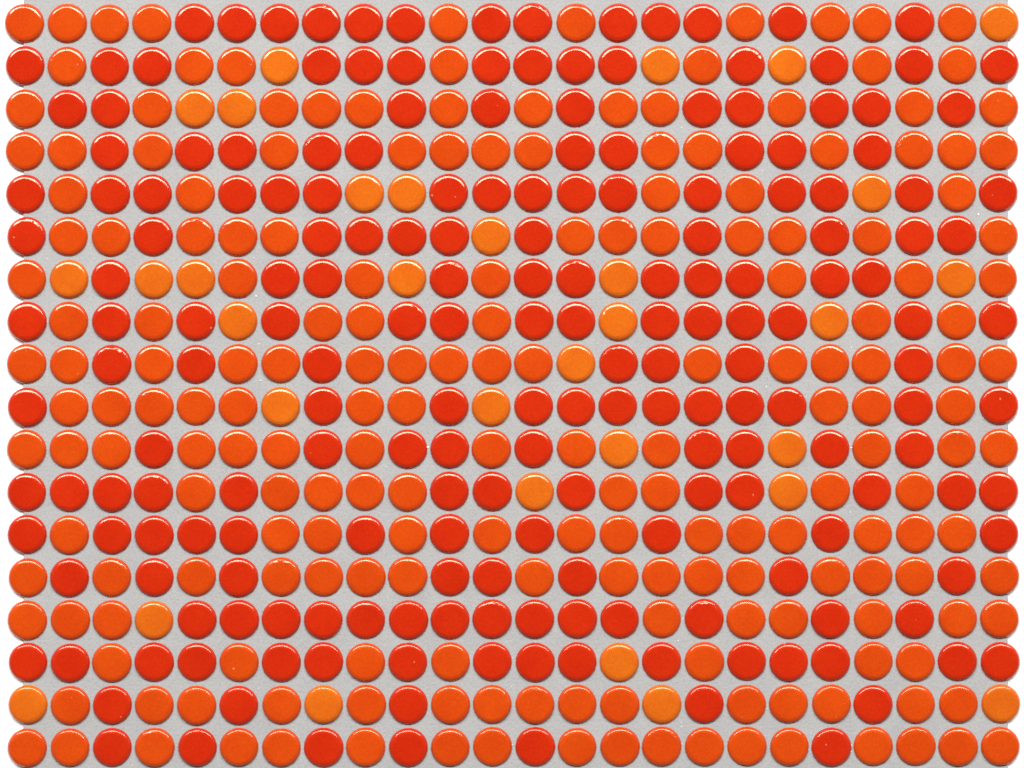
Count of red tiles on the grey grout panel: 200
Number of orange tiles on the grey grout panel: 200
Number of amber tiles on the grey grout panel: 32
